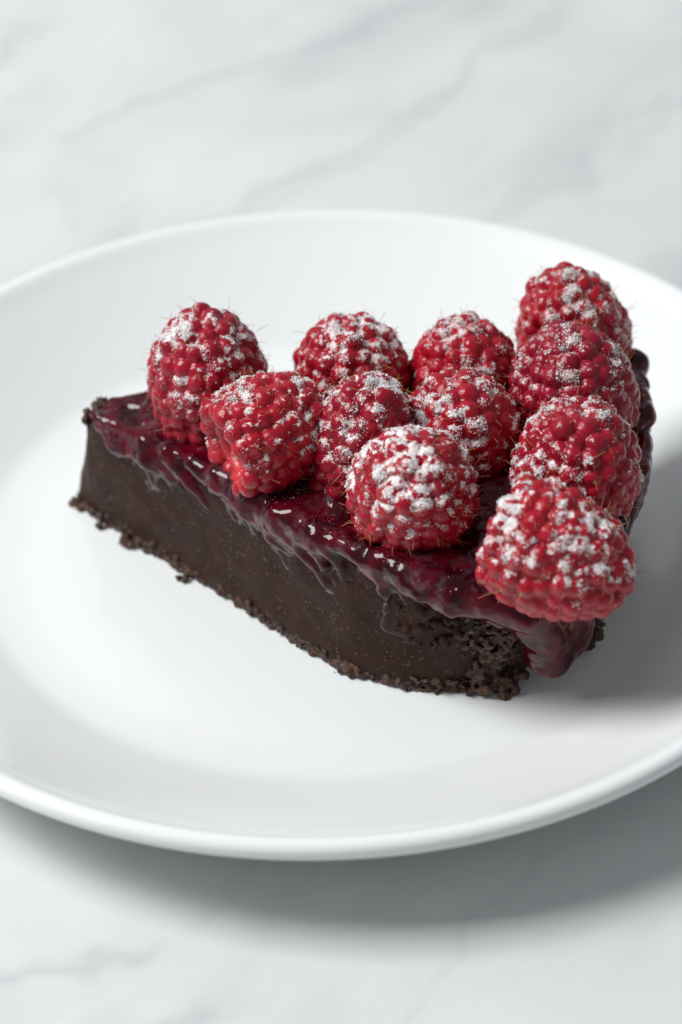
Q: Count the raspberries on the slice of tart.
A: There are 11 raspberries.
